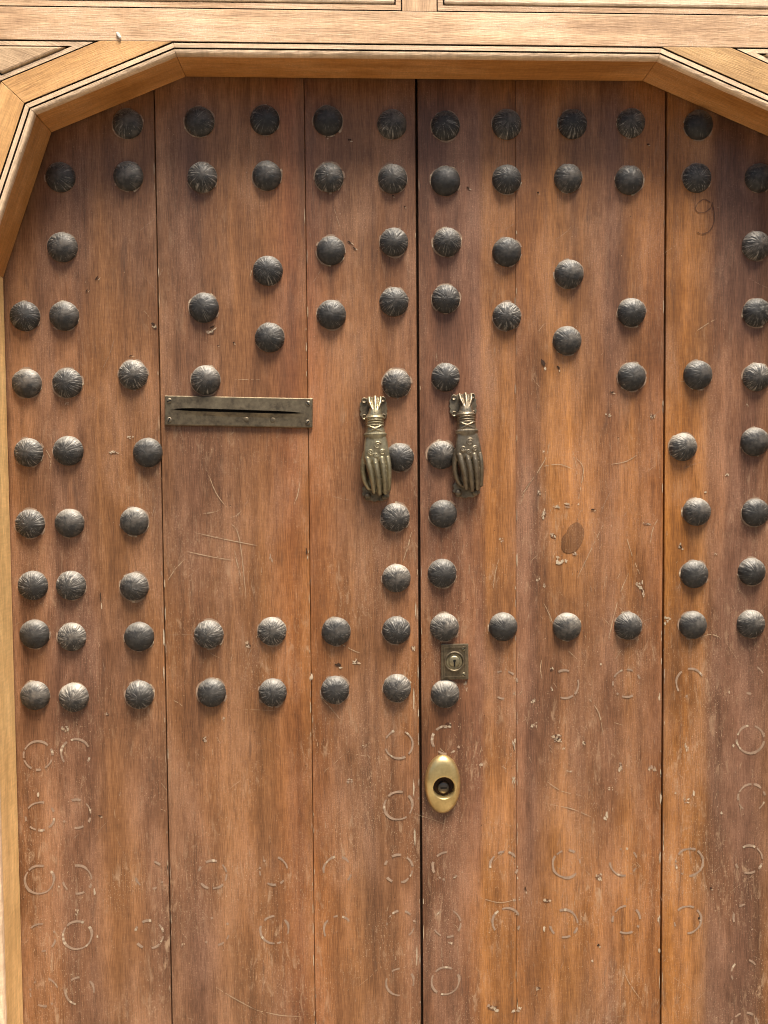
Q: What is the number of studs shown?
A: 92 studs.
